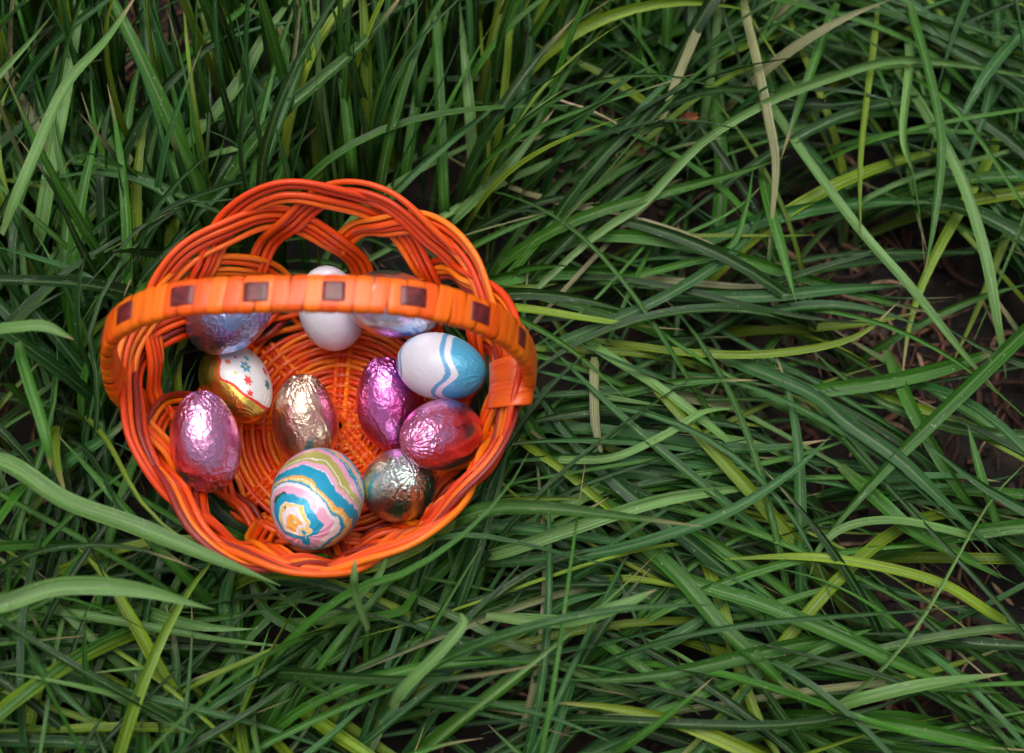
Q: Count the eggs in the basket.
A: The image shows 11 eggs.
